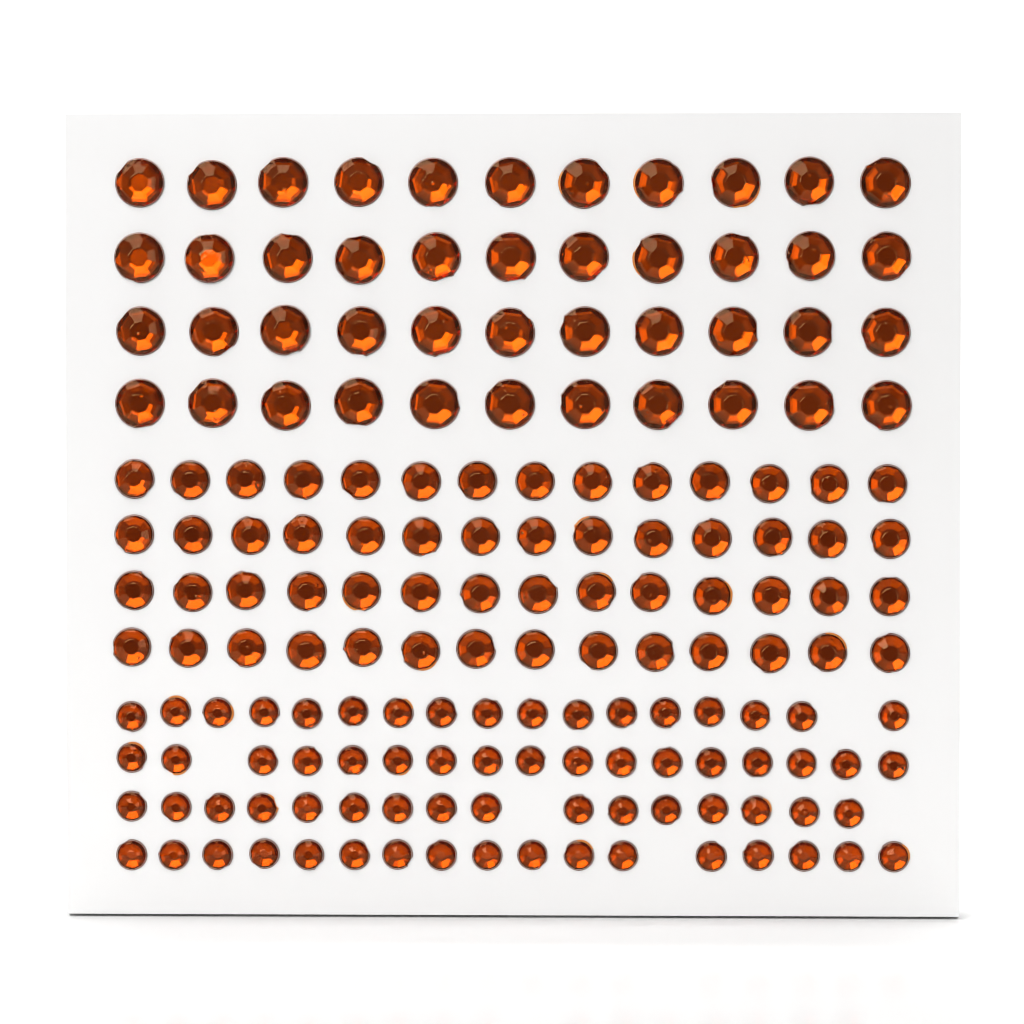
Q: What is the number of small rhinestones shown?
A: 67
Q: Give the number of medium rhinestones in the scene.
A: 56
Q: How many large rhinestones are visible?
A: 44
